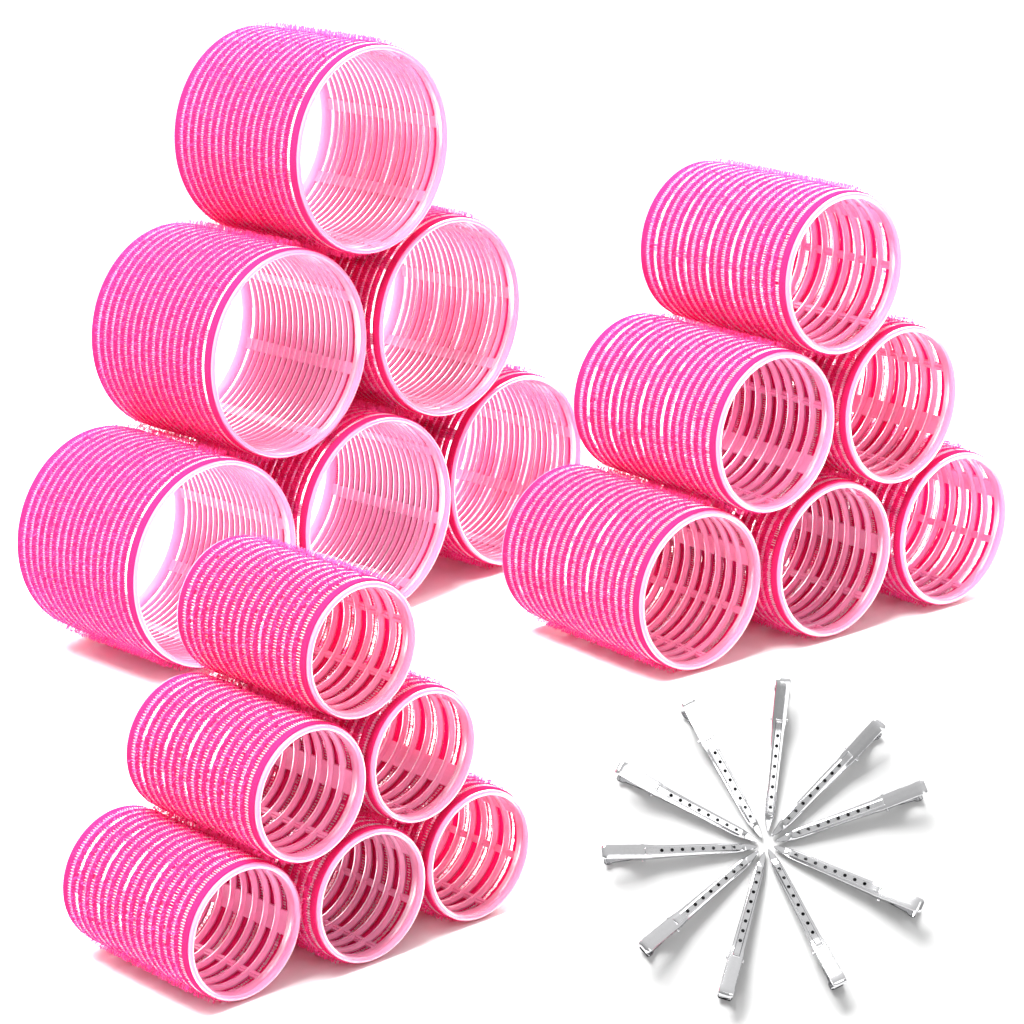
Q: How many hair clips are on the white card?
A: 10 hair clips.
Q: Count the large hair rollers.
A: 6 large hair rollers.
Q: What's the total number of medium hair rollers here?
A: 6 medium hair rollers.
